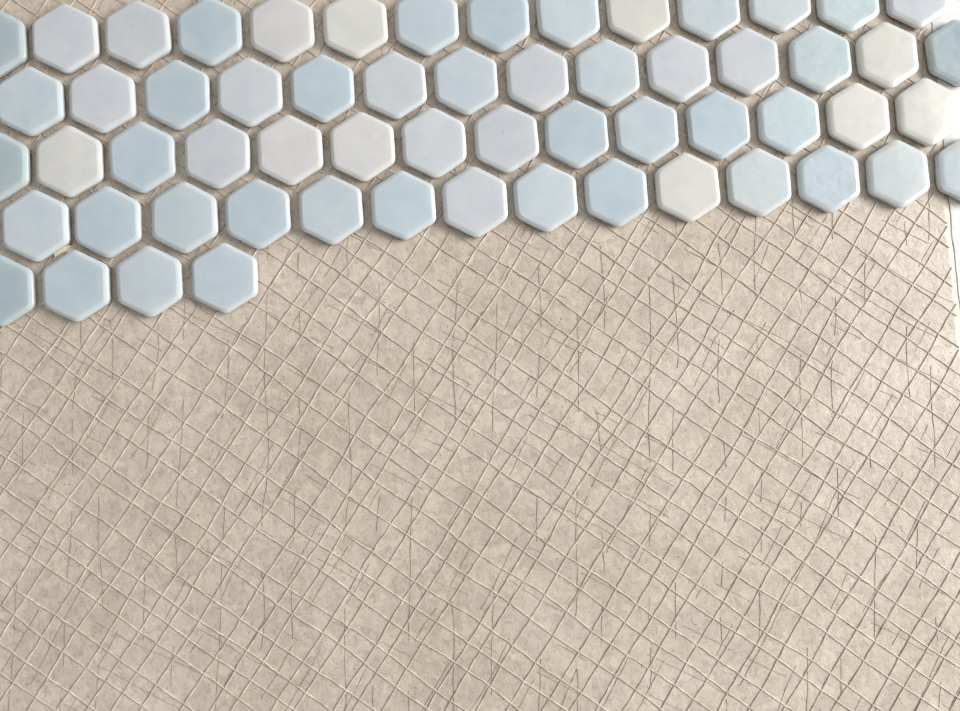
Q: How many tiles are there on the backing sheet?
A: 60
